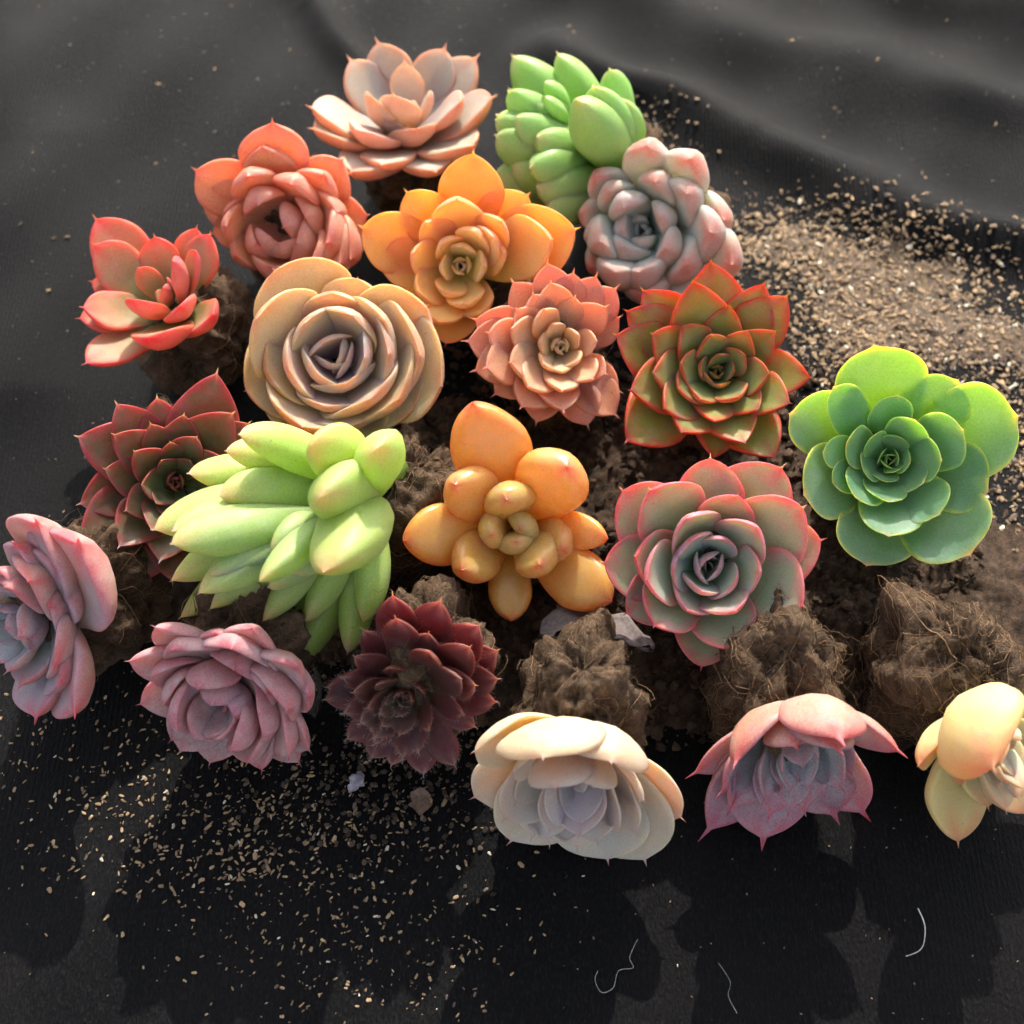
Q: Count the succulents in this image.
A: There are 20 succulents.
